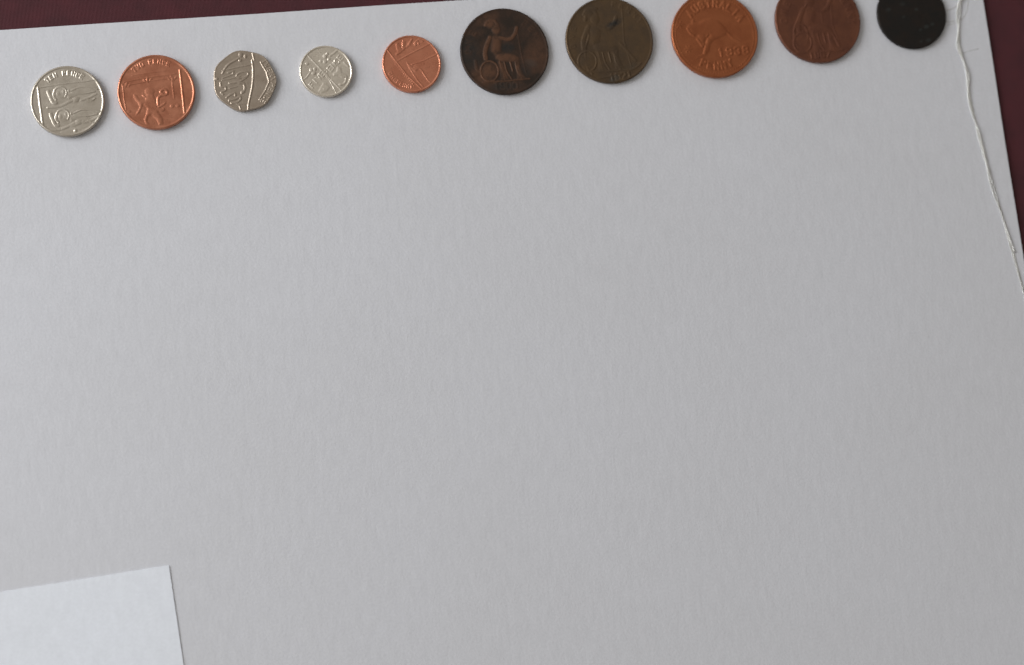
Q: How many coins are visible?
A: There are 10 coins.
